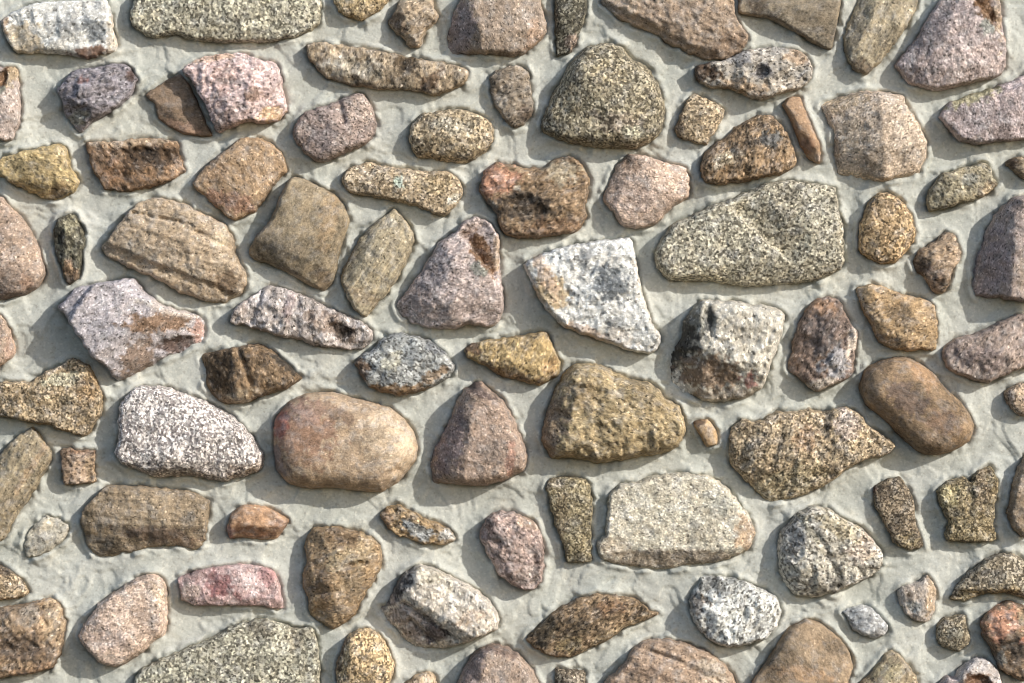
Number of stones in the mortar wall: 98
